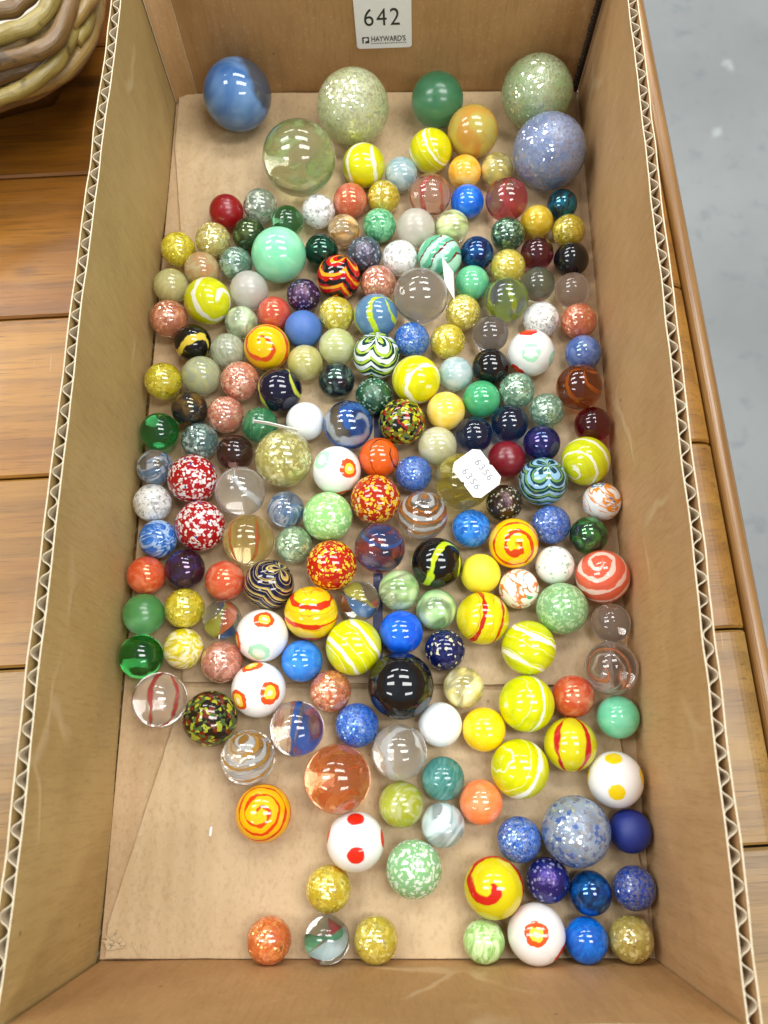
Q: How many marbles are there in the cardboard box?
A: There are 200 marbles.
